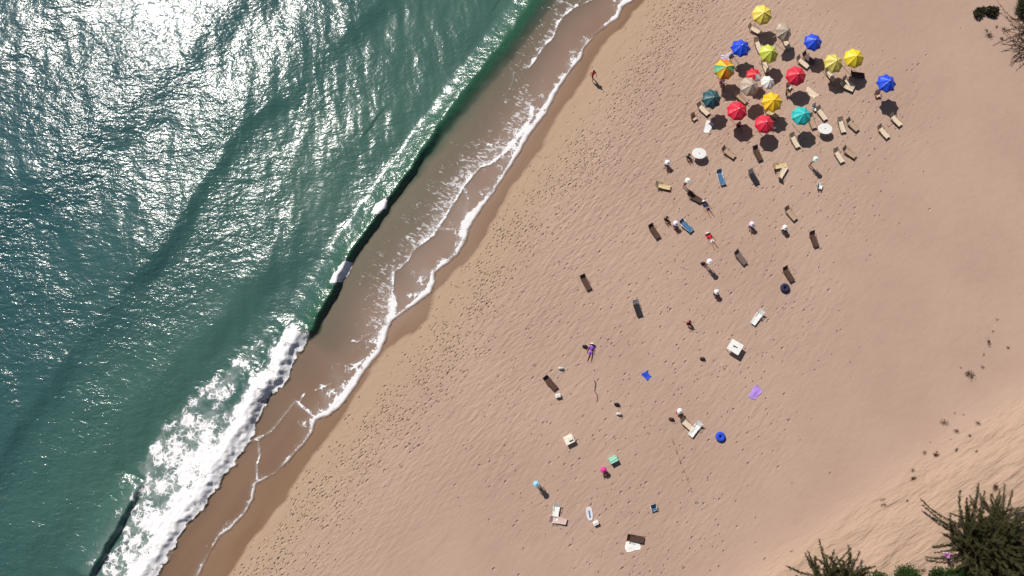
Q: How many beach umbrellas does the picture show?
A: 18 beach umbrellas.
